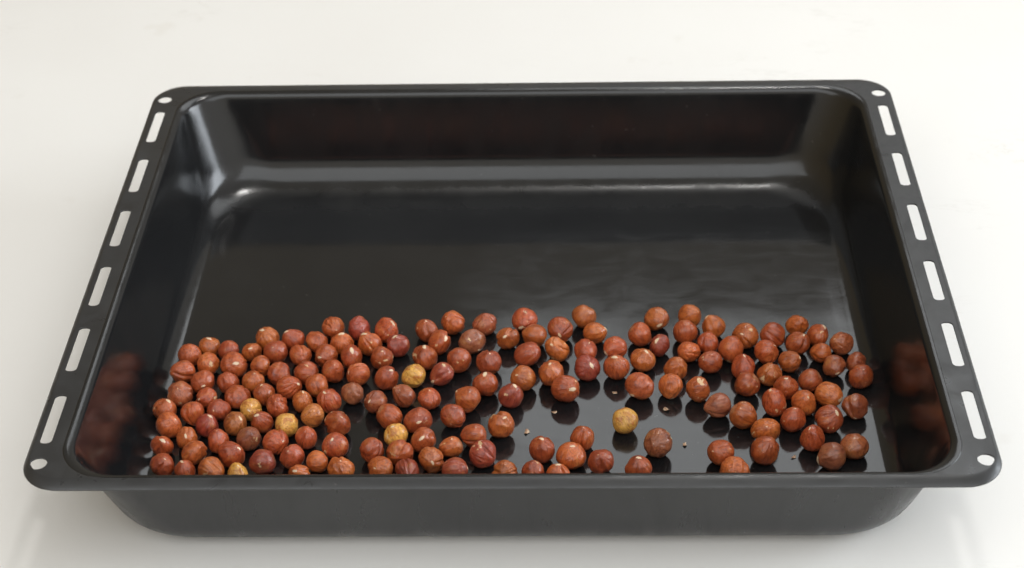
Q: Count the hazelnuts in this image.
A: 172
